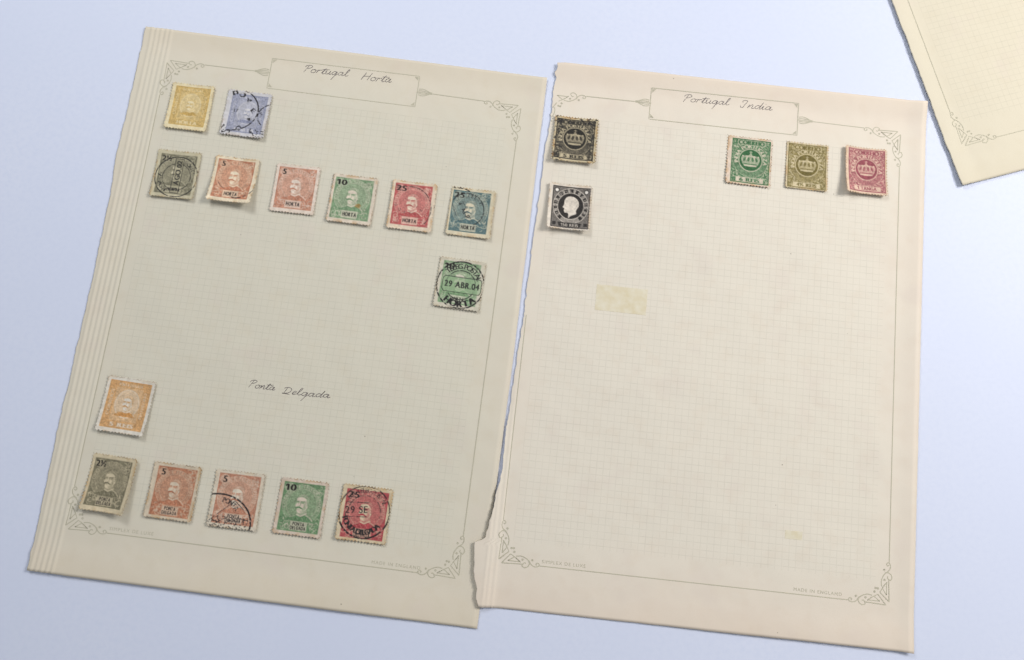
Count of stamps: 20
